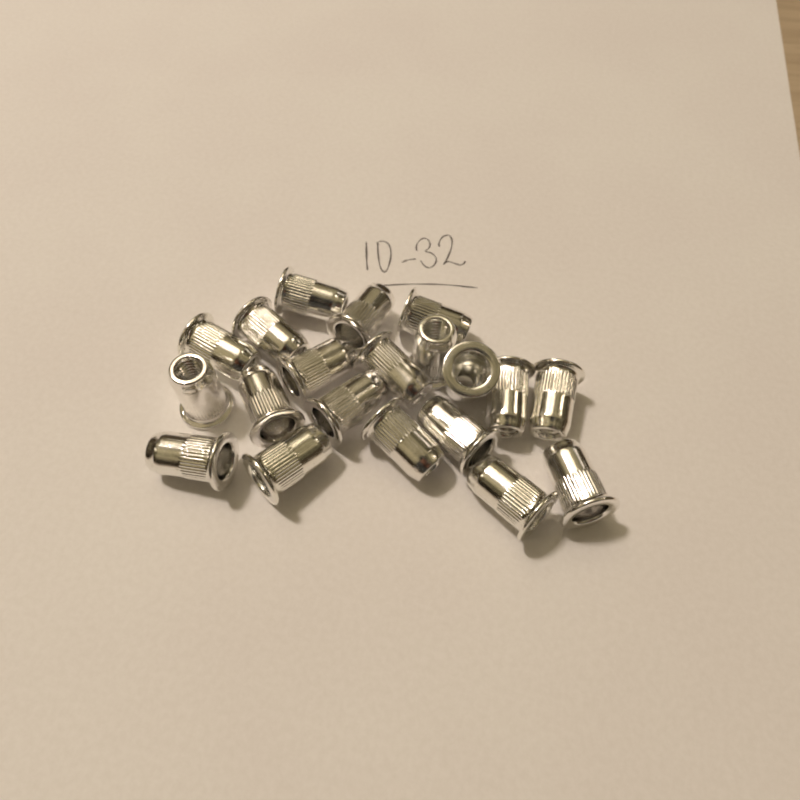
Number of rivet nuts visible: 20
